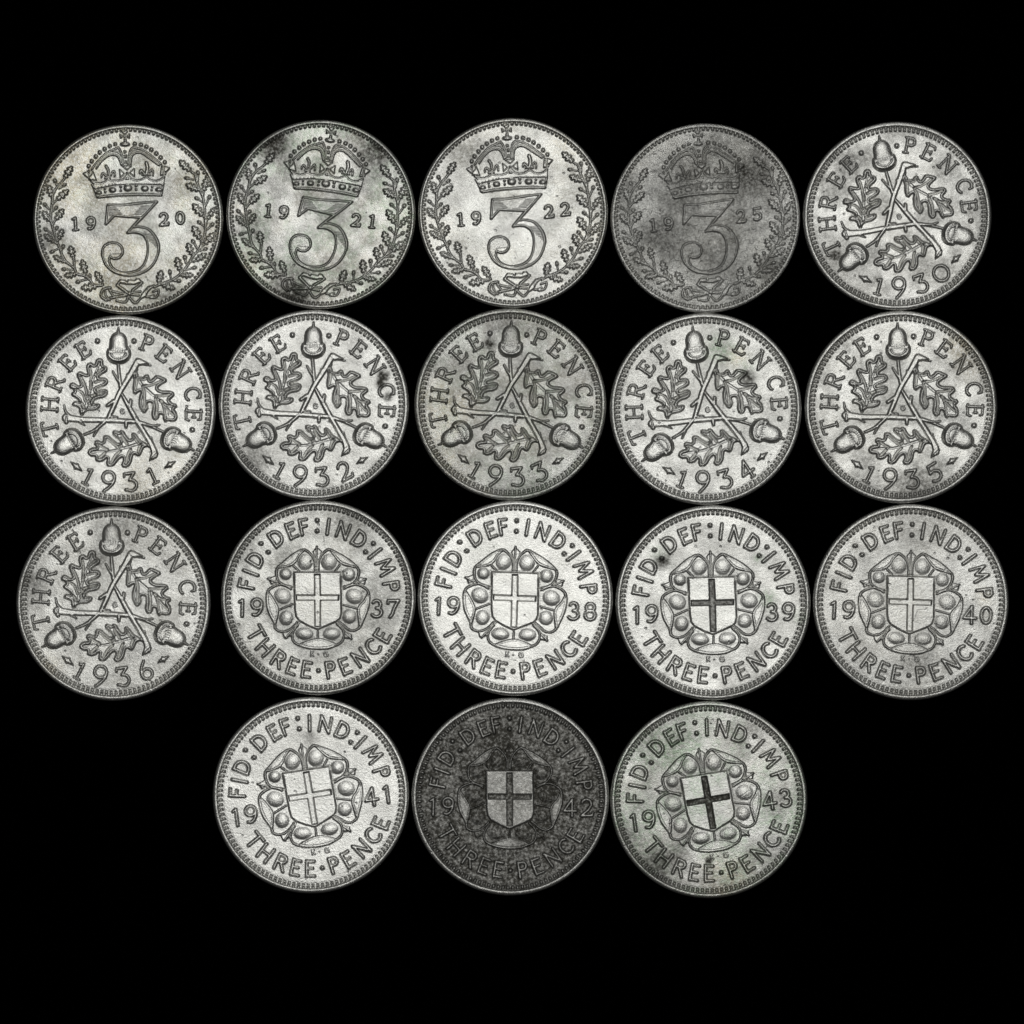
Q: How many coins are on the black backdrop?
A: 18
